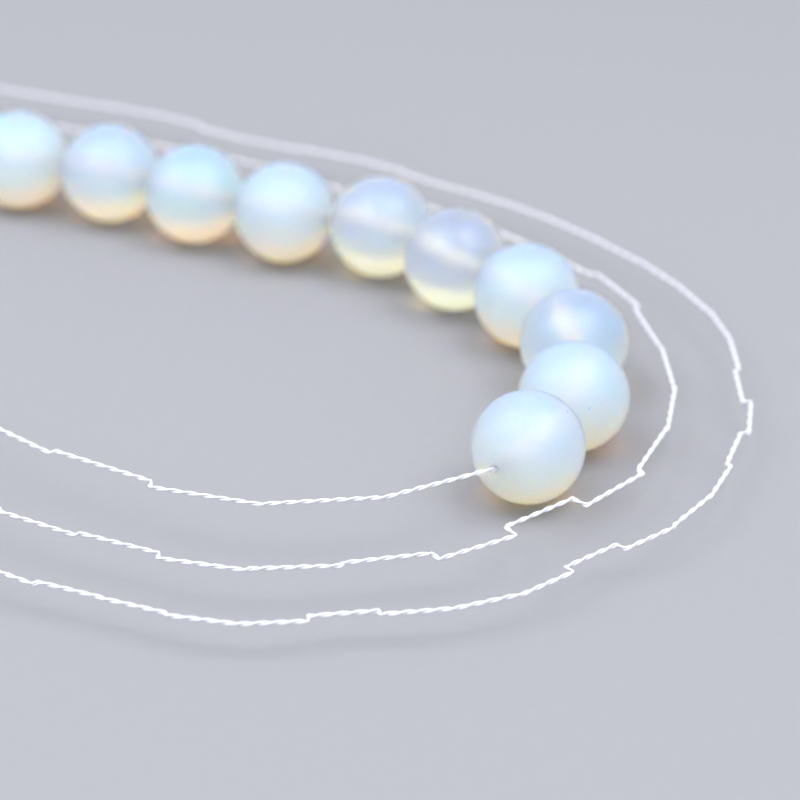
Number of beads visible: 10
